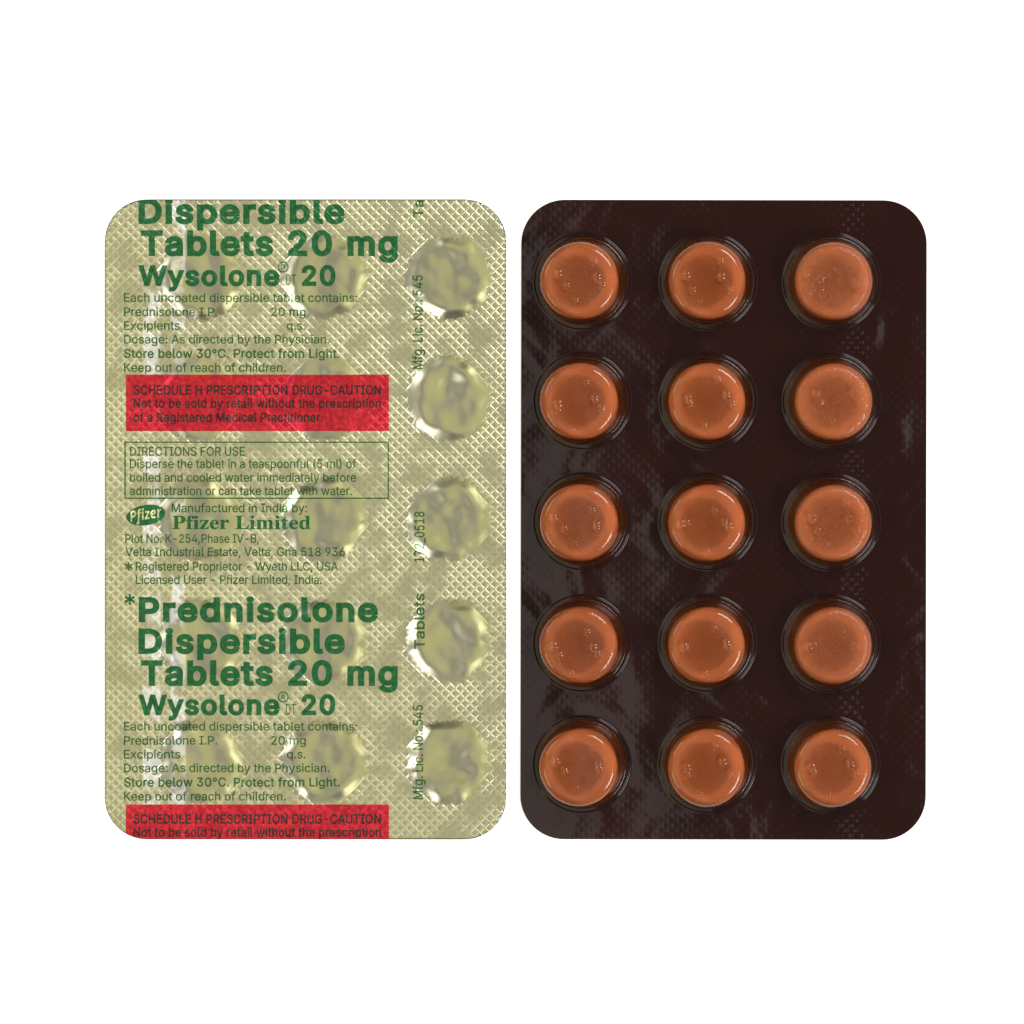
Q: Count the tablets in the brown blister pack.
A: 15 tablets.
